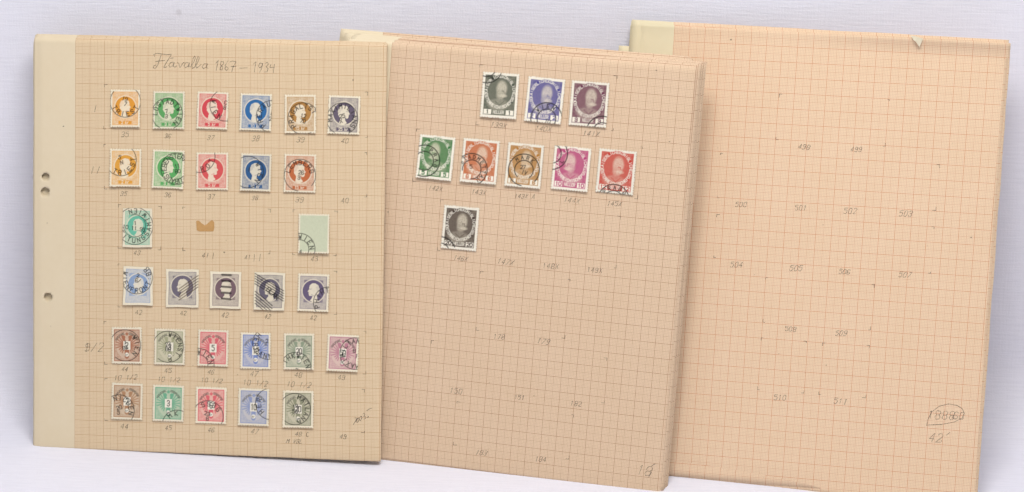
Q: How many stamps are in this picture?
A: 38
